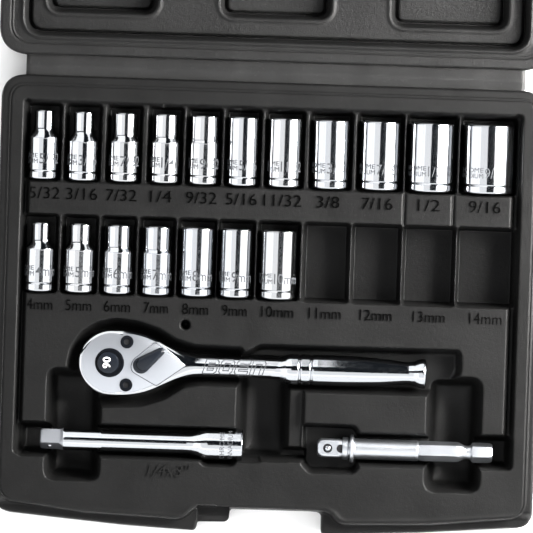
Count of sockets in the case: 18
